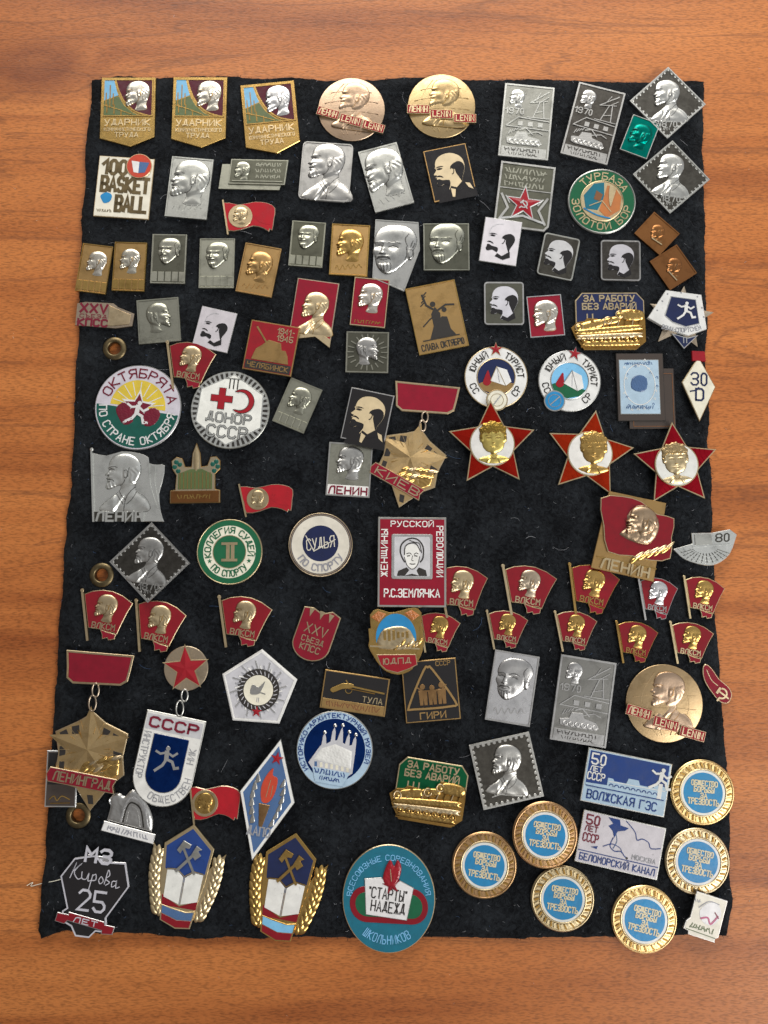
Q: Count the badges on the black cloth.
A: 112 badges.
